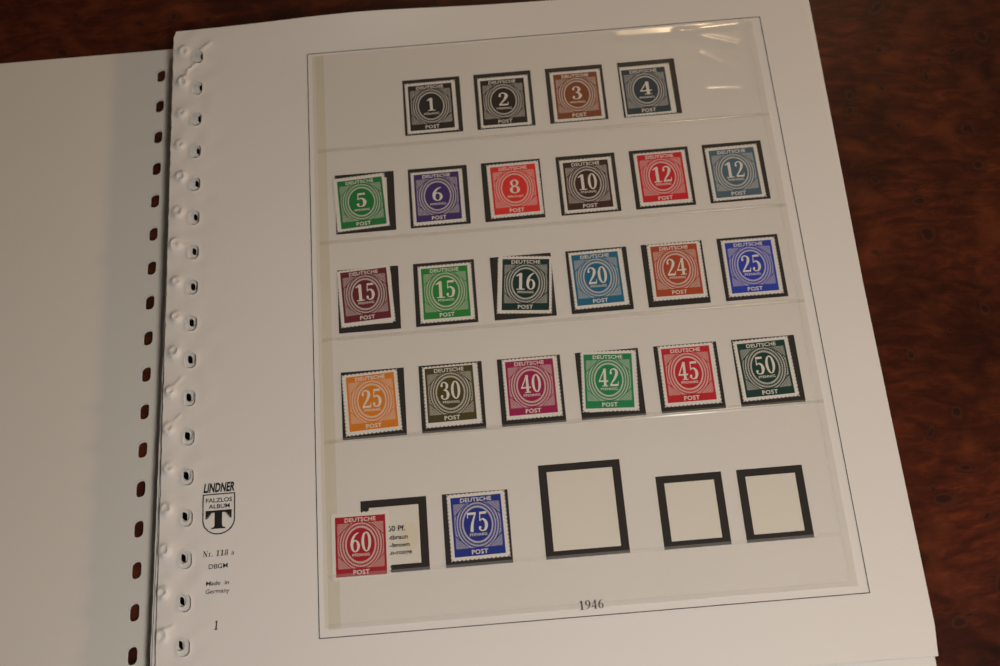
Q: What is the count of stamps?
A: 24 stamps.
